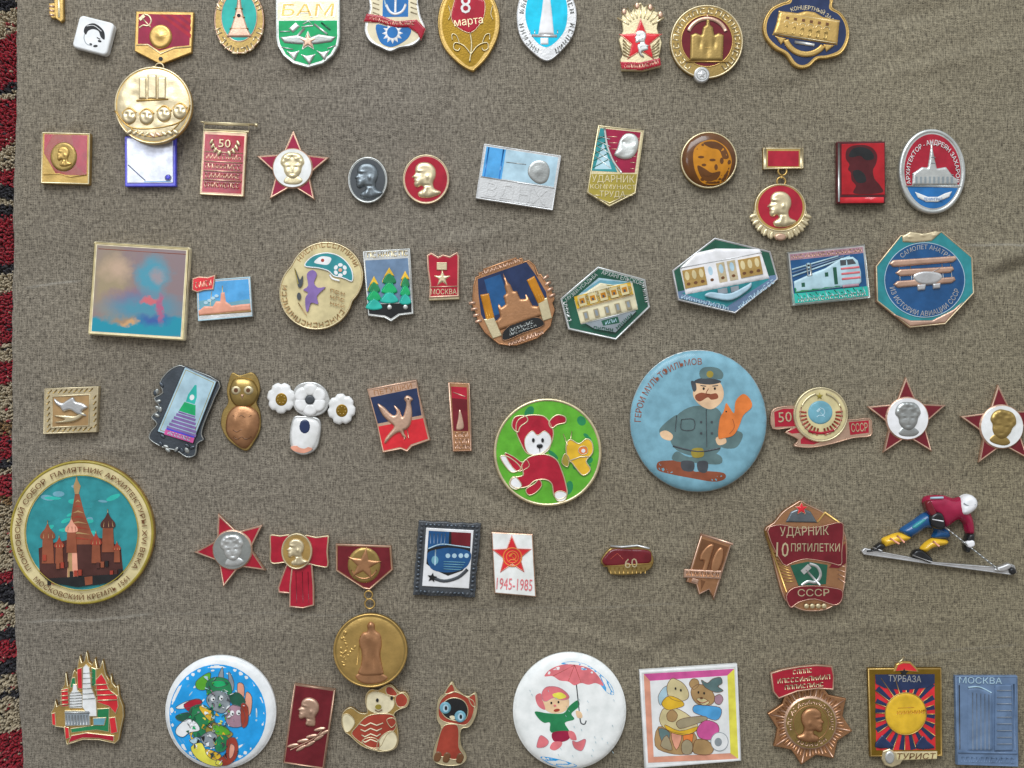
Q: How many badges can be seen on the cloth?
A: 64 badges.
